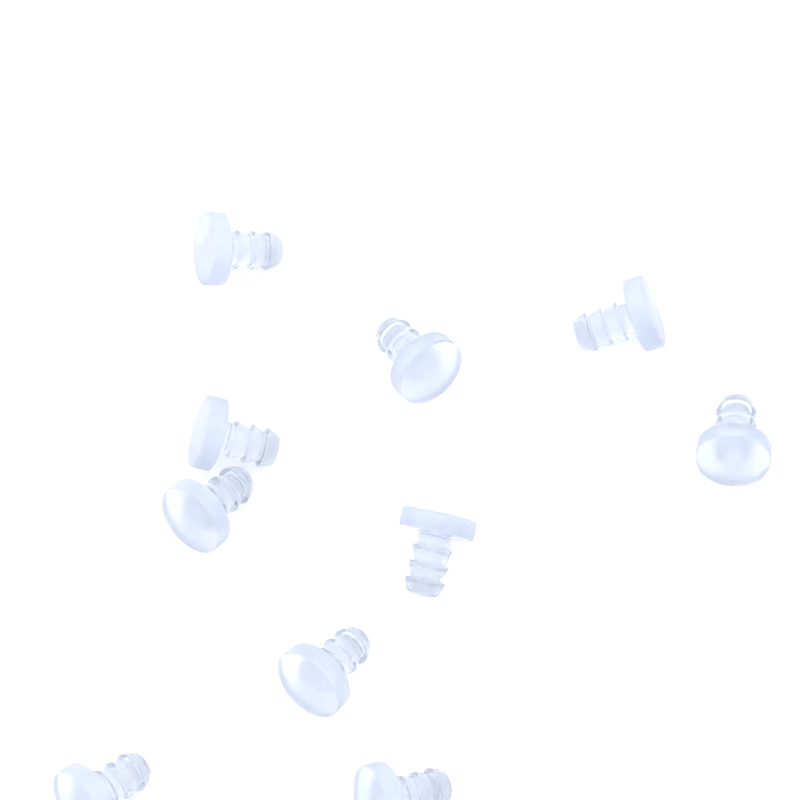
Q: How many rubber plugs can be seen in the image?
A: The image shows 10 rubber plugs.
